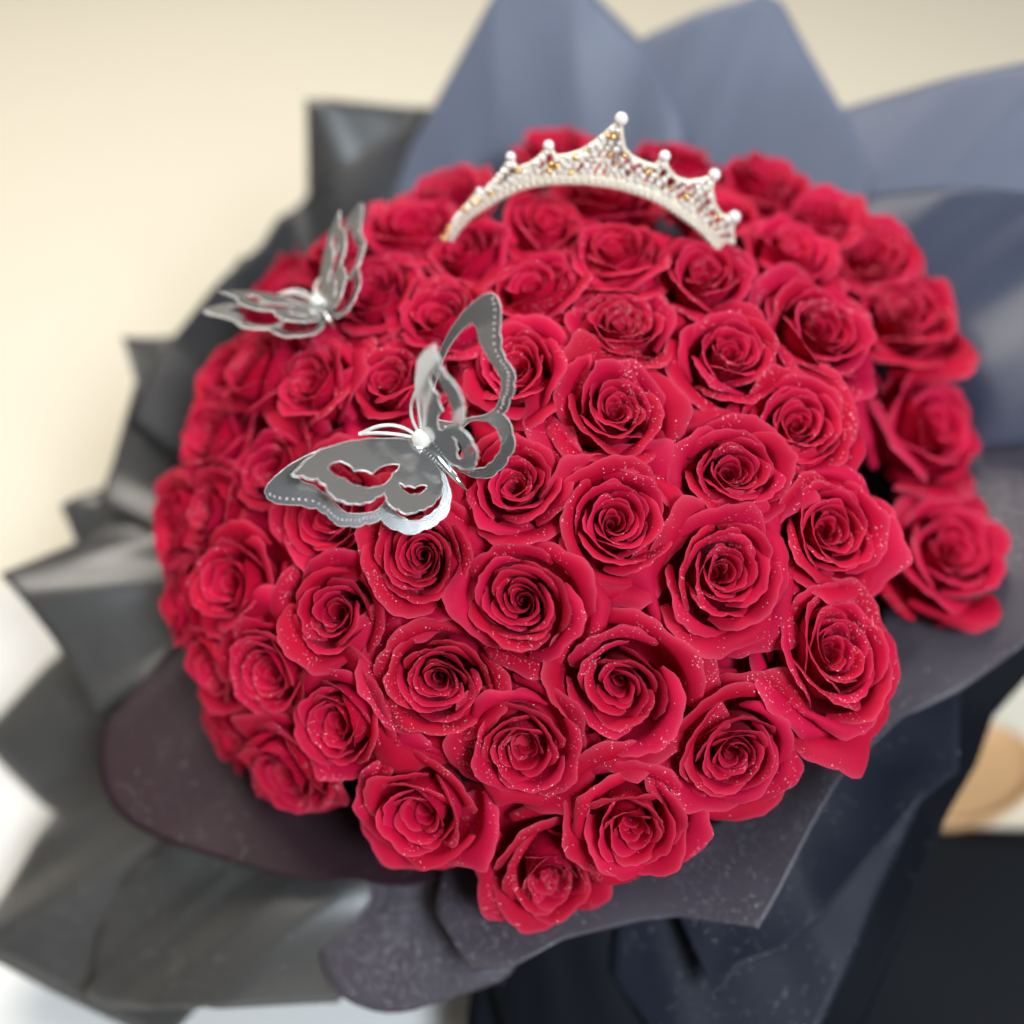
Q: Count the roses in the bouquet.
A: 60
